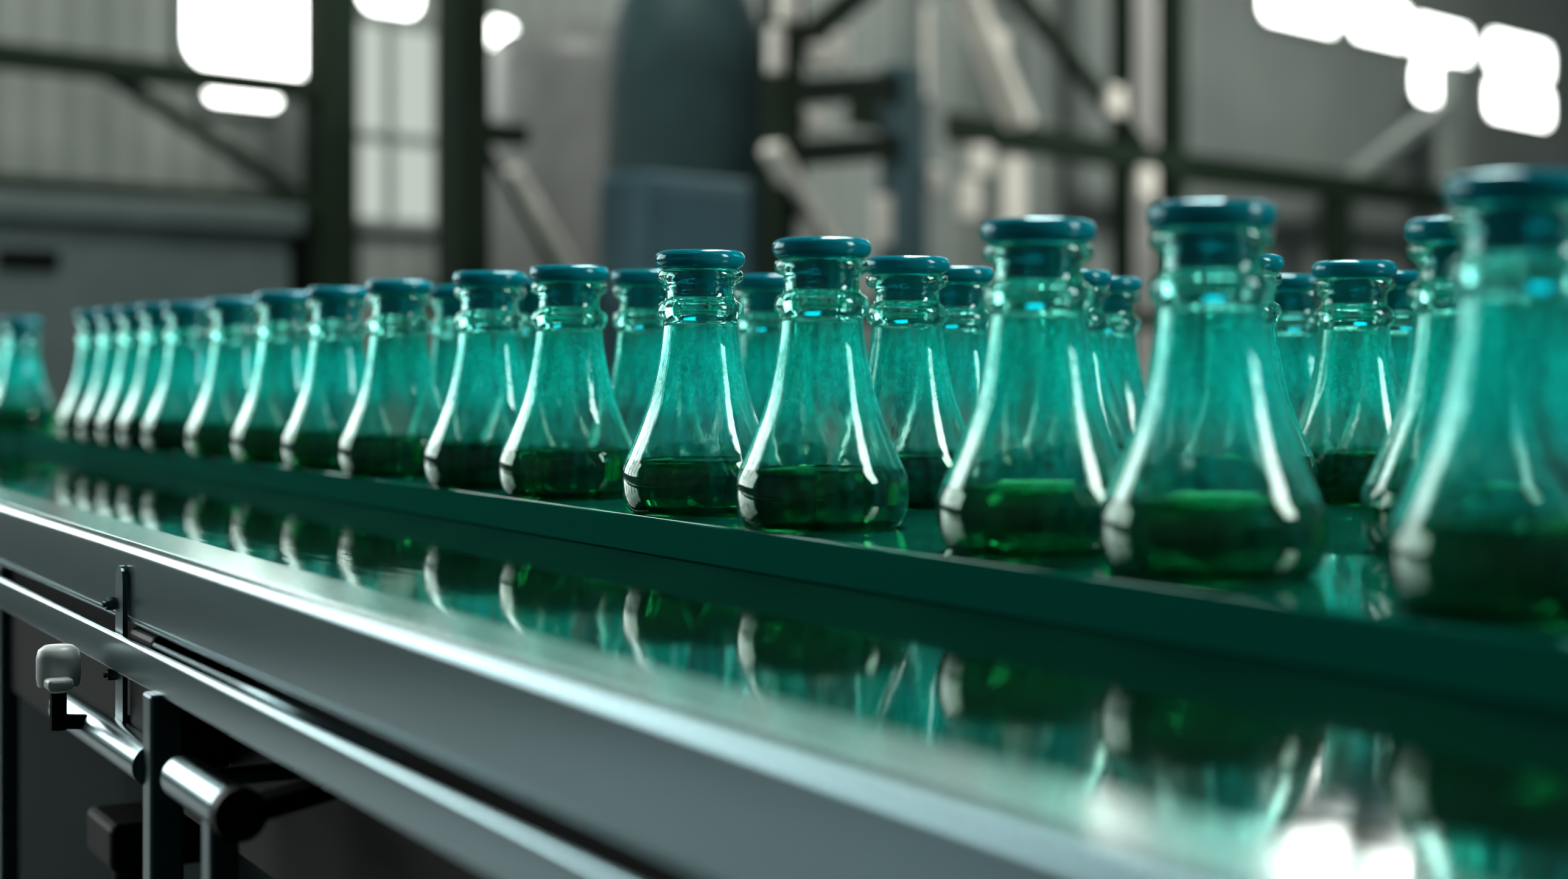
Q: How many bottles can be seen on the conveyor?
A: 31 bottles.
